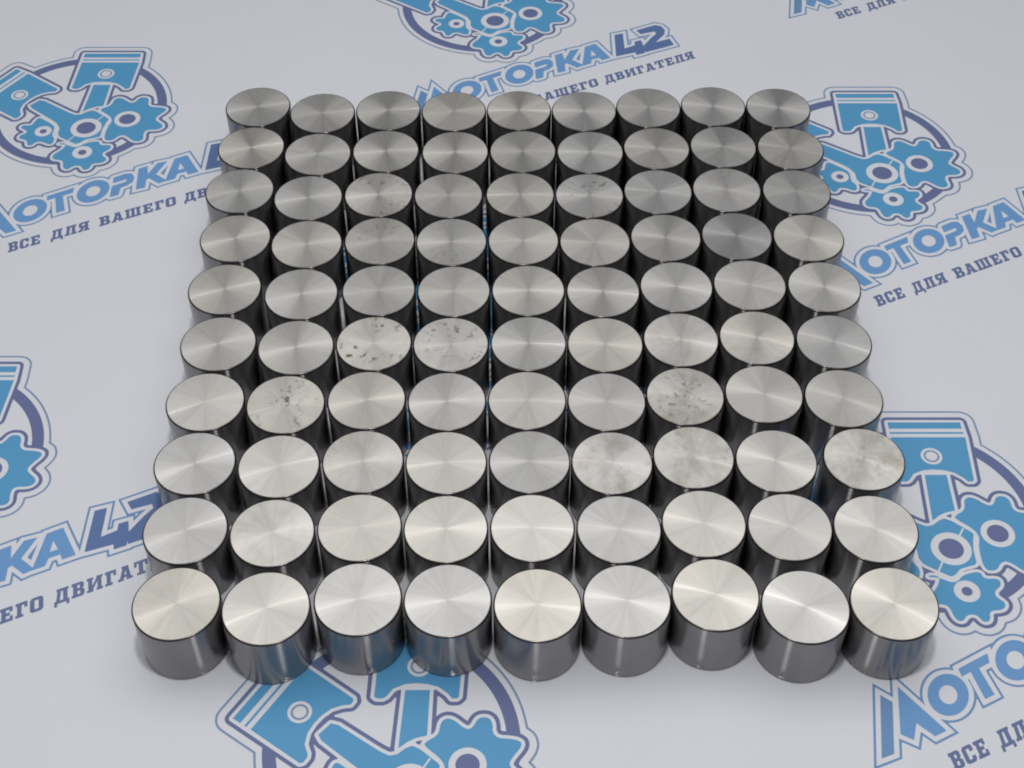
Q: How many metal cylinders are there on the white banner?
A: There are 90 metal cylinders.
